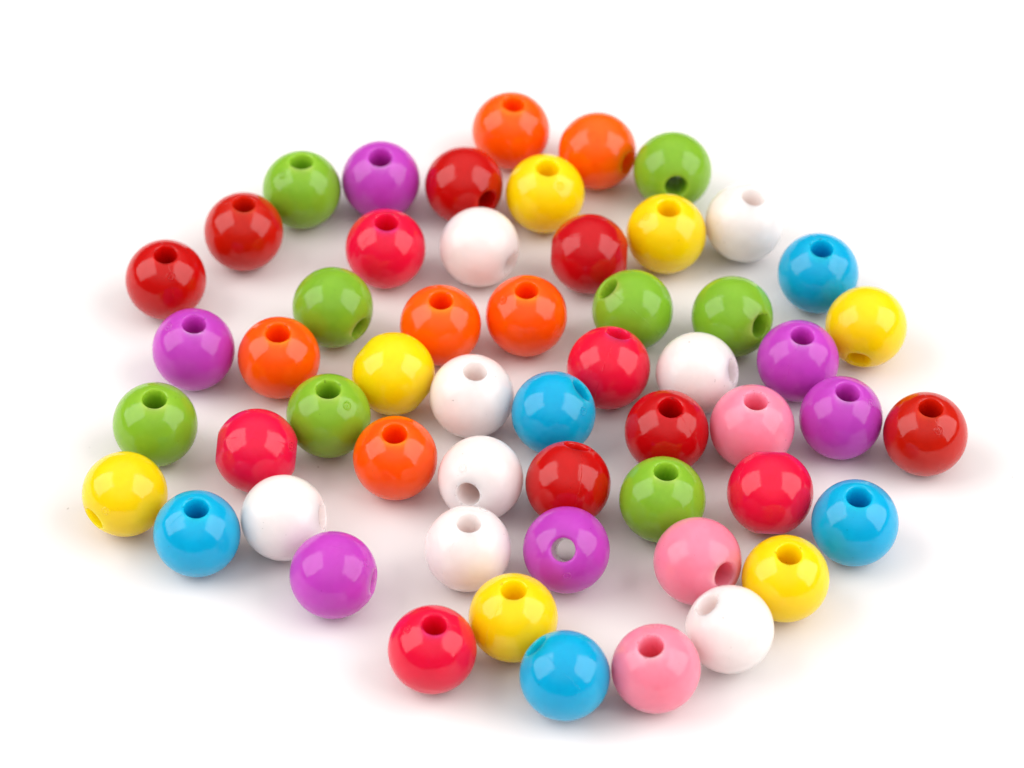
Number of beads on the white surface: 55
